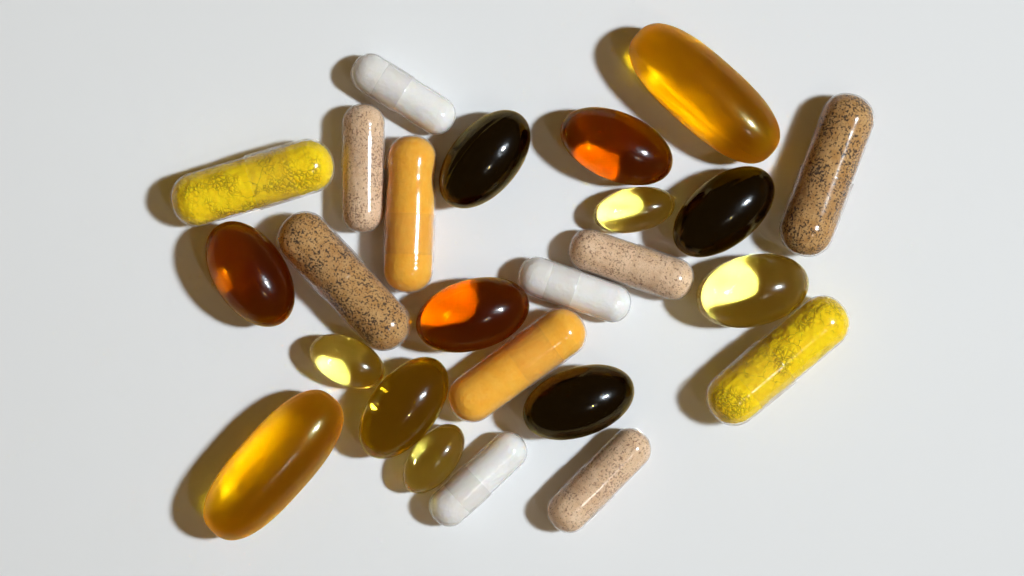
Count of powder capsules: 12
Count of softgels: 13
